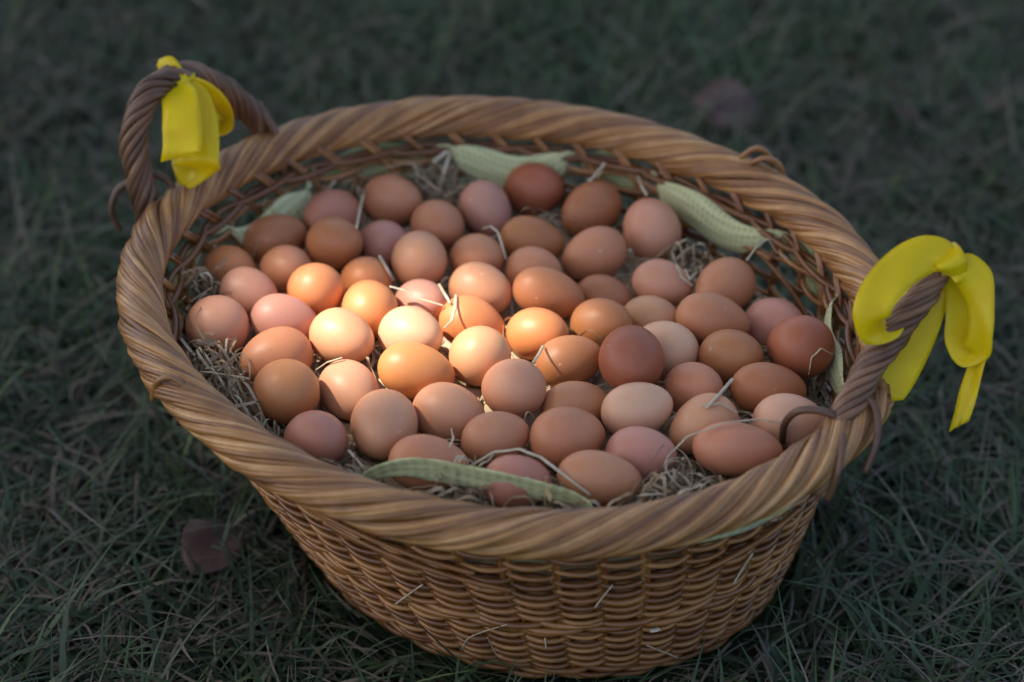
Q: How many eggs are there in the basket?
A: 64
